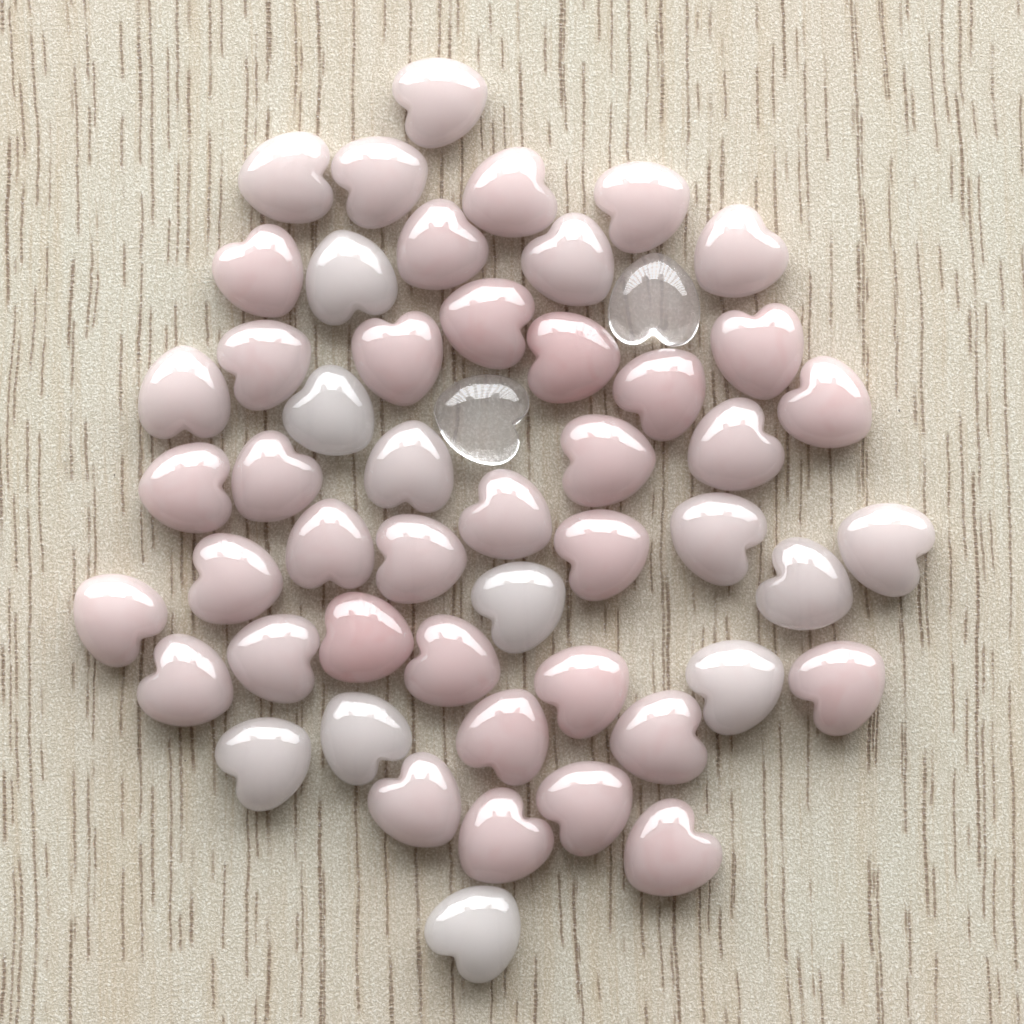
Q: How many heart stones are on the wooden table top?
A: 52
